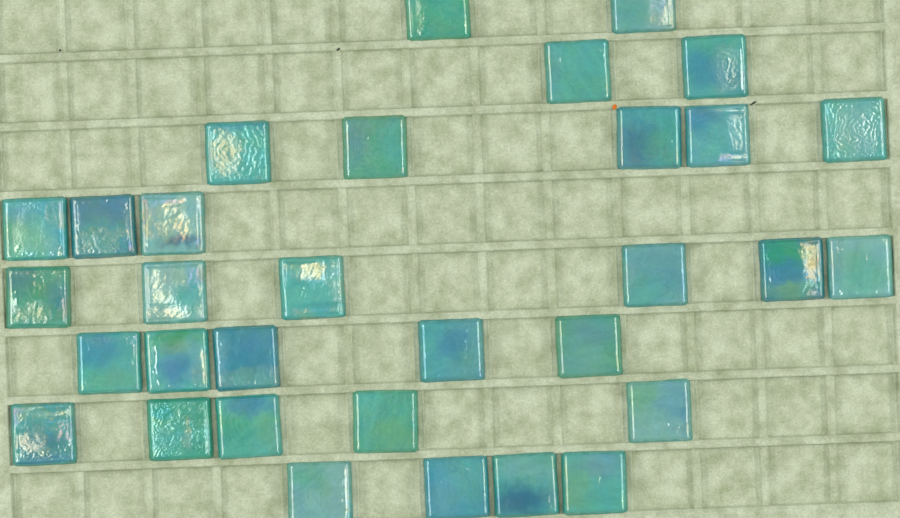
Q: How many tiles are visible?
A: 32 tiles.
